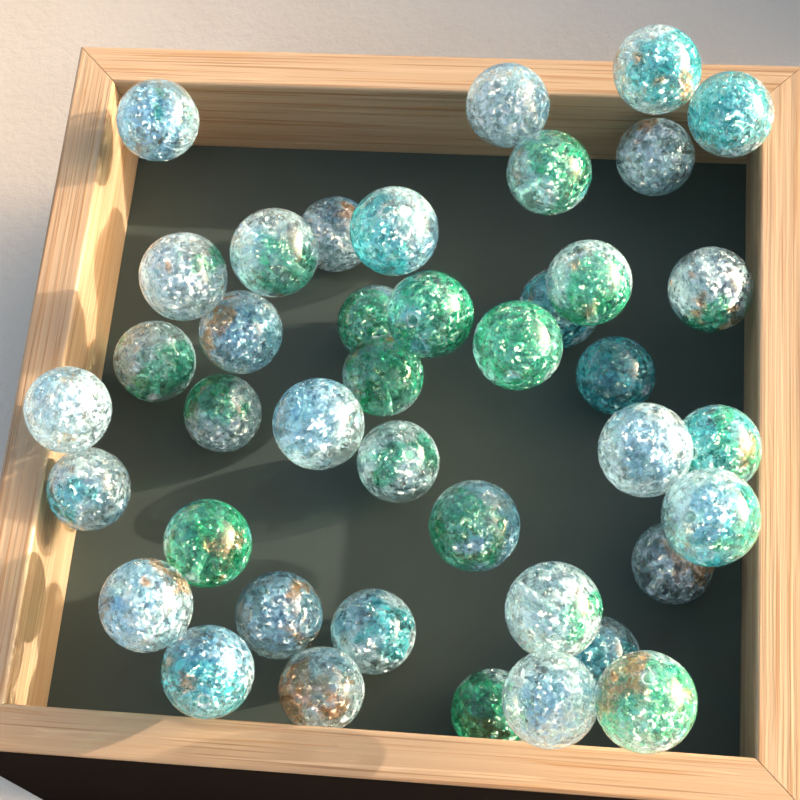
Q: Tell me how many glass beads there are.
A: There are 41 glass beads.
